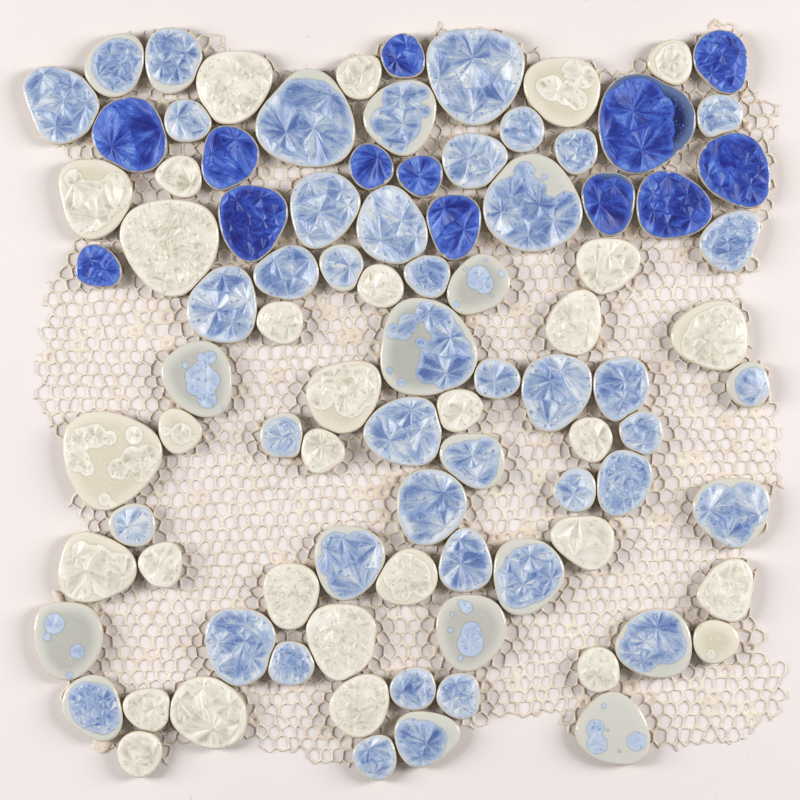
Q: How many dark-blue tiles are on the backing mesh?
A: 13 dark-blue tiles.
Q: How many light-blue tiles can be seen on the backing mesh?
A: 44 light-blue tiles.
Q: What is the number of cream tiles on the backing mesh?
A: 31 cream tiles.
